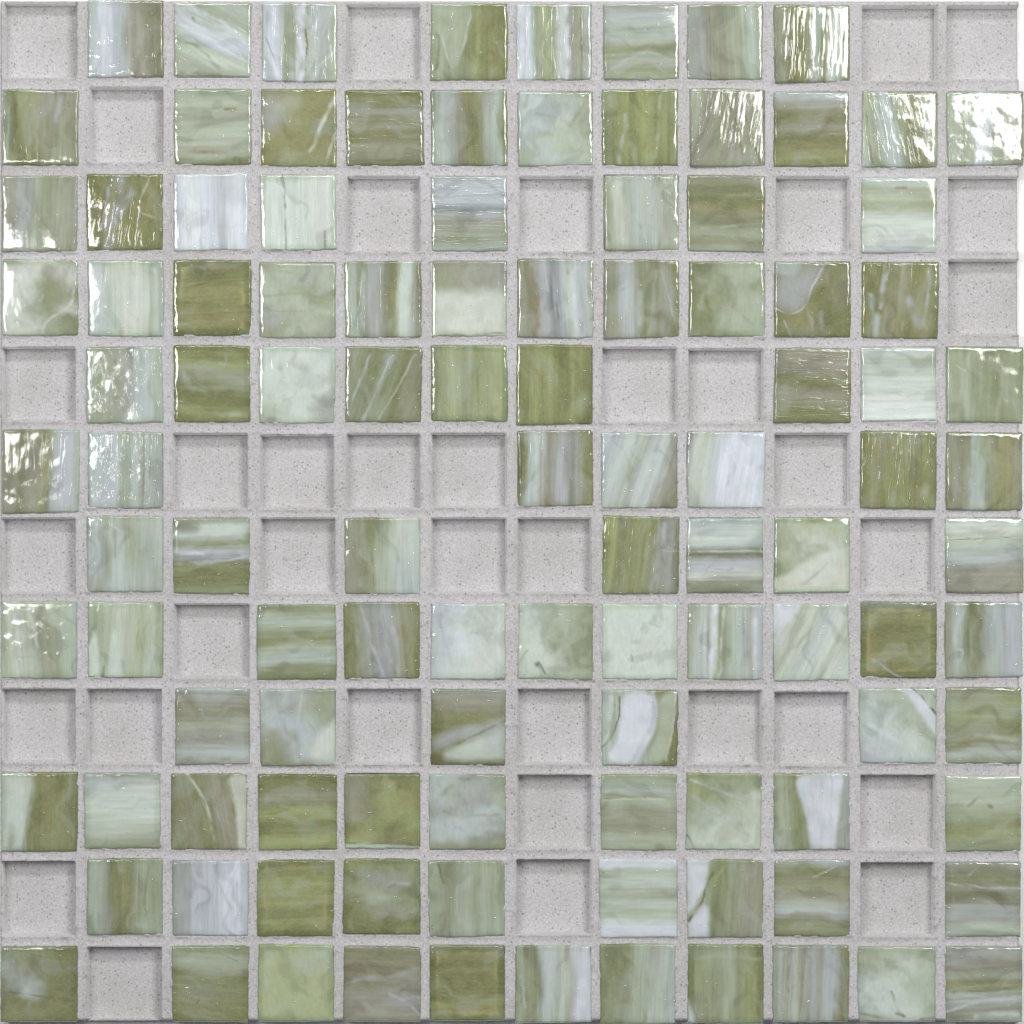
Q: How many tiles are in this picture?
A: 108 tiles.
